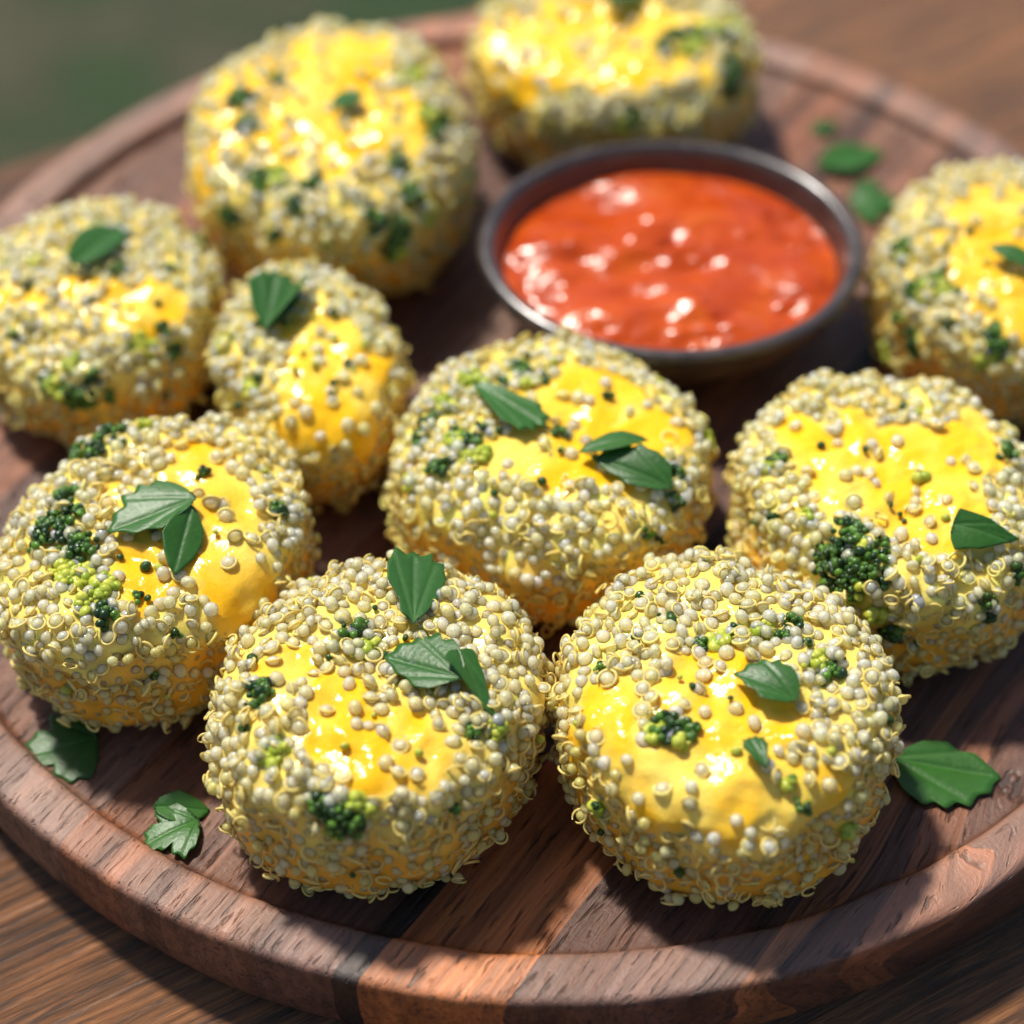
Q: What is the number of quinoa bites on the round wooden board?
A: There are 10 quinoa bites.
